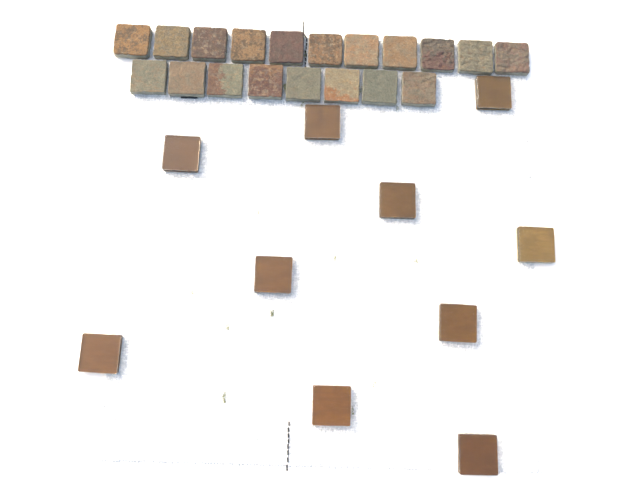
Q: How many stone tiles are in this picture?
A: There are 19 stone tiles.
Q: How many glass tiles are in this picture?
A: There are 10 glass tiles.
